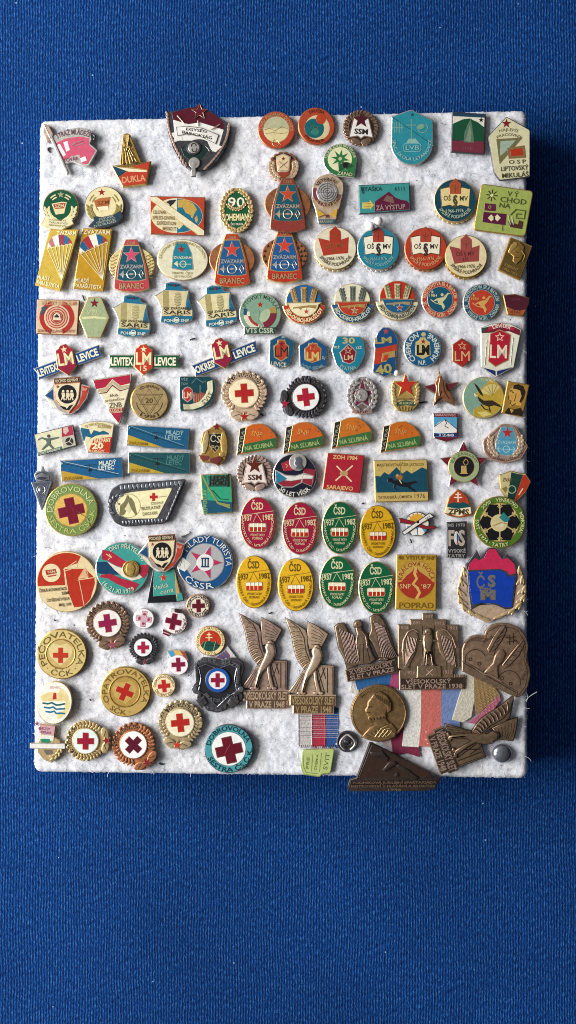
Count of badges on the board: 130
